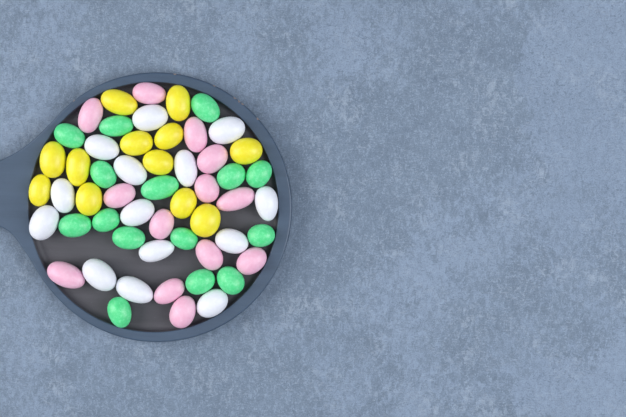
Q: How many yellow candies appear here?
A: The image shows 12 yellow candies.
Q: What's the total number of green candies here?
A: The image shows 15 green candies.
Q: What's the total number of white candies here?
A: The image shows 14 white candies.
